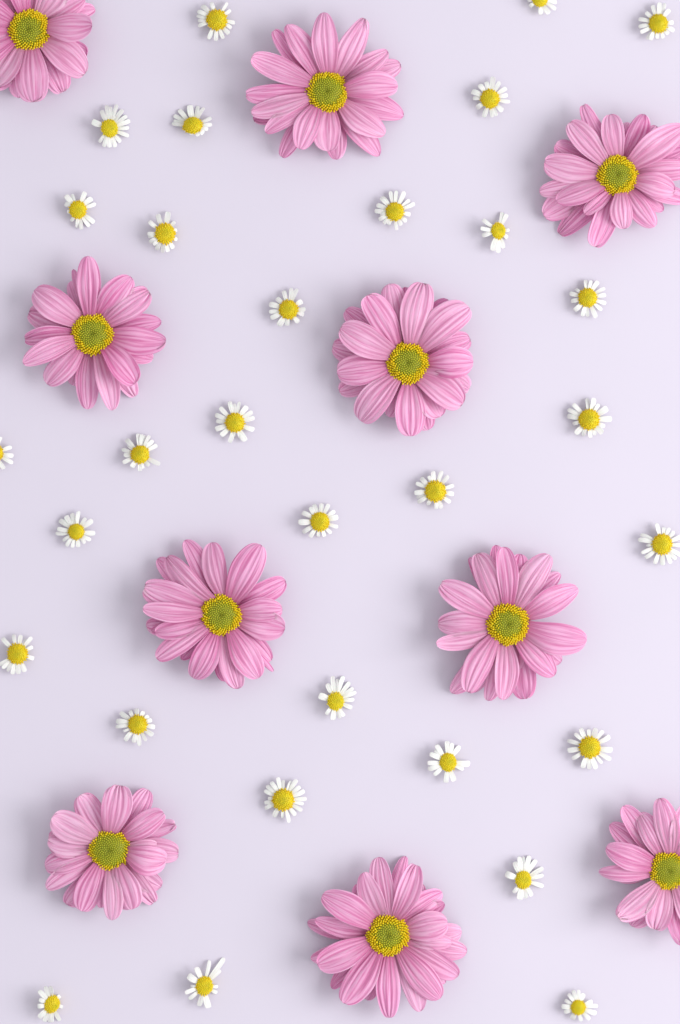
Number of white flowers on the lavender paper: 30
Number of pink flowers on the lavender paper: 10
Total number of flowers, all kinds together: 40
